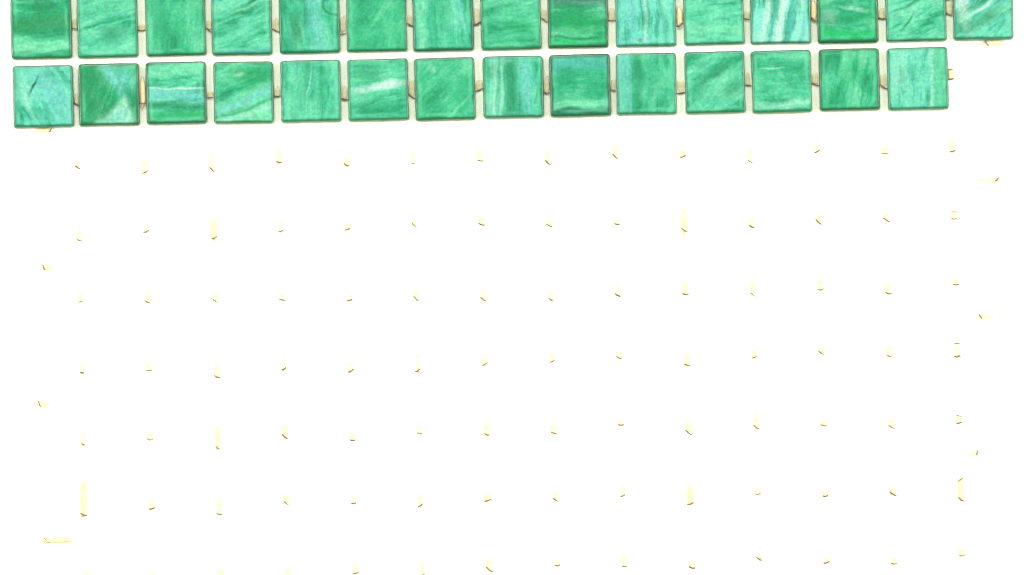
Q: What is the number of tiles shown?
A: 29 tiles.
